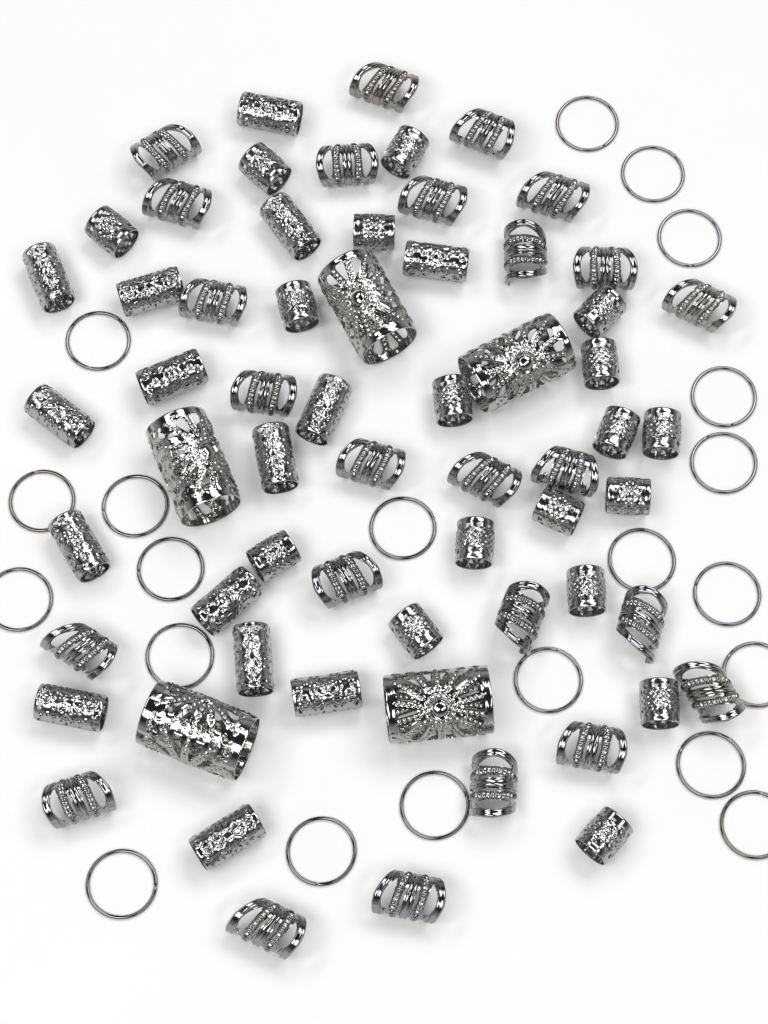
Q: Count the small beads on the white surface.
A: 33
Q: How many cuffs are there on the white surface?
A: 25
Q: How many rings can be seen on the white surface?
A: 21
